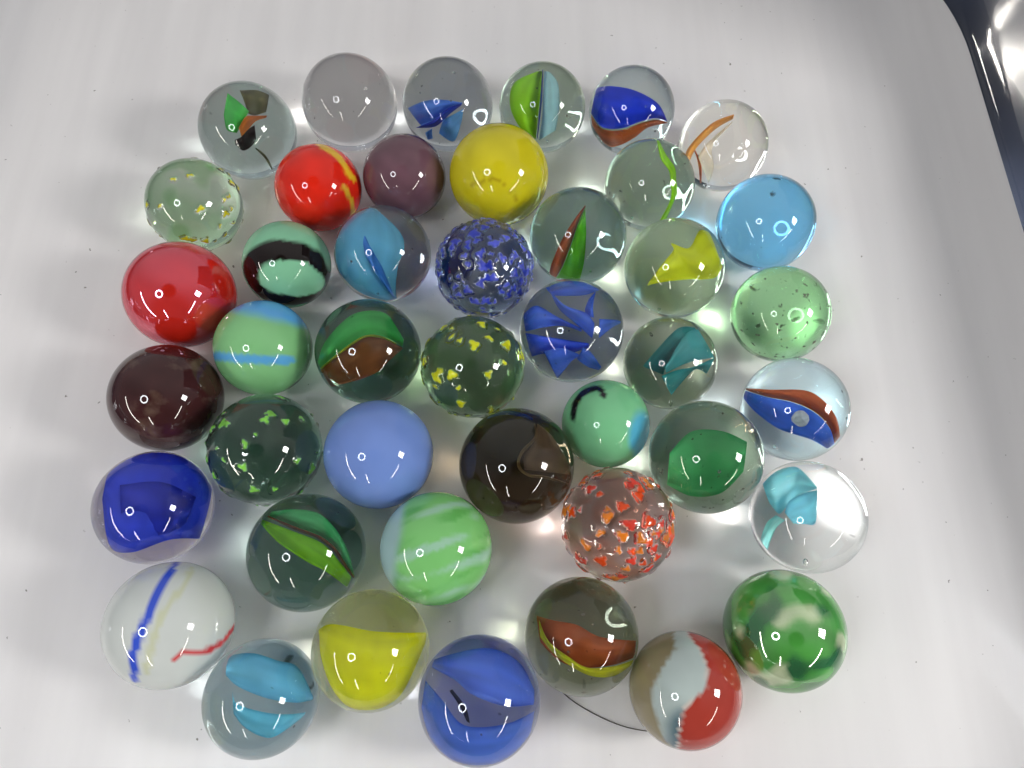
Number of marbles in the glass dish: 43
